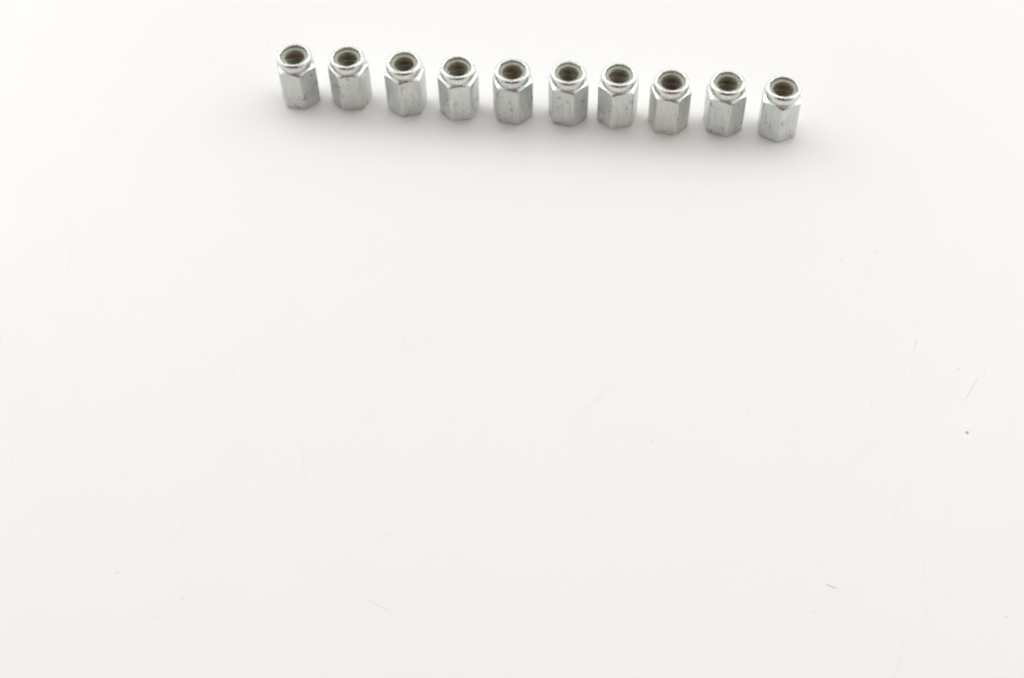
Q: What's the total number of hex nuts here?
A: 10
